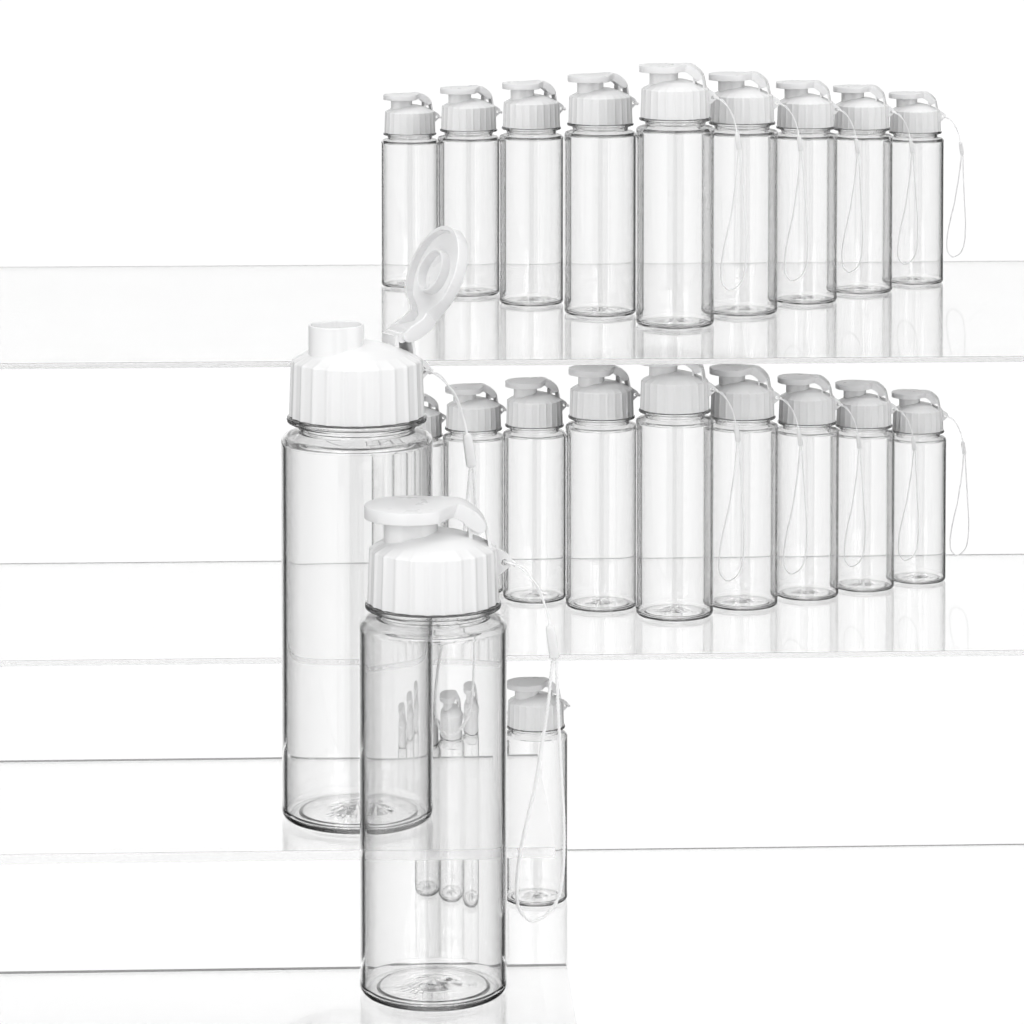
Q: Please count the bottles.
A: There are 23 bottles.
